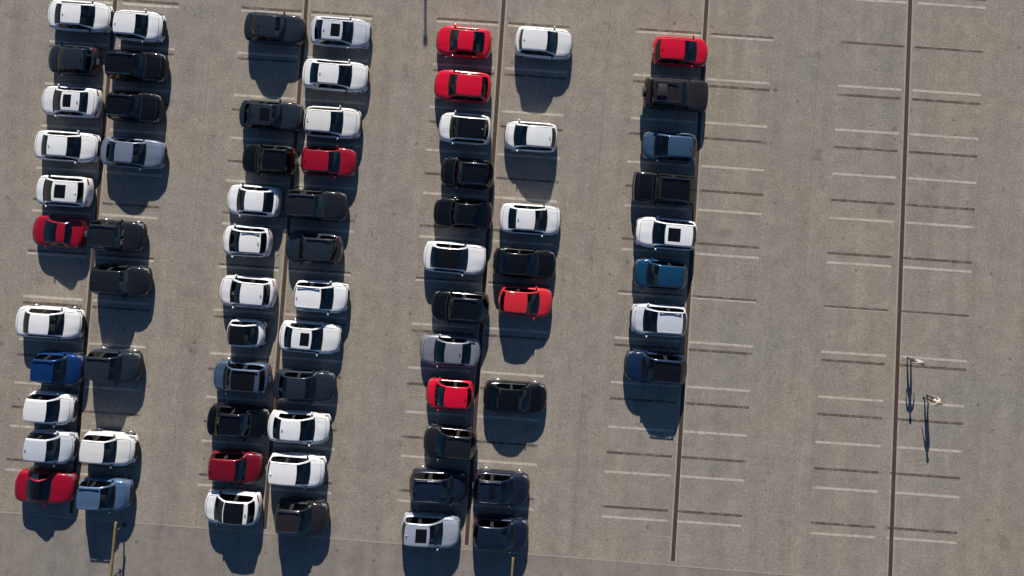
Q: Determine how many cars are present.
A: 71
